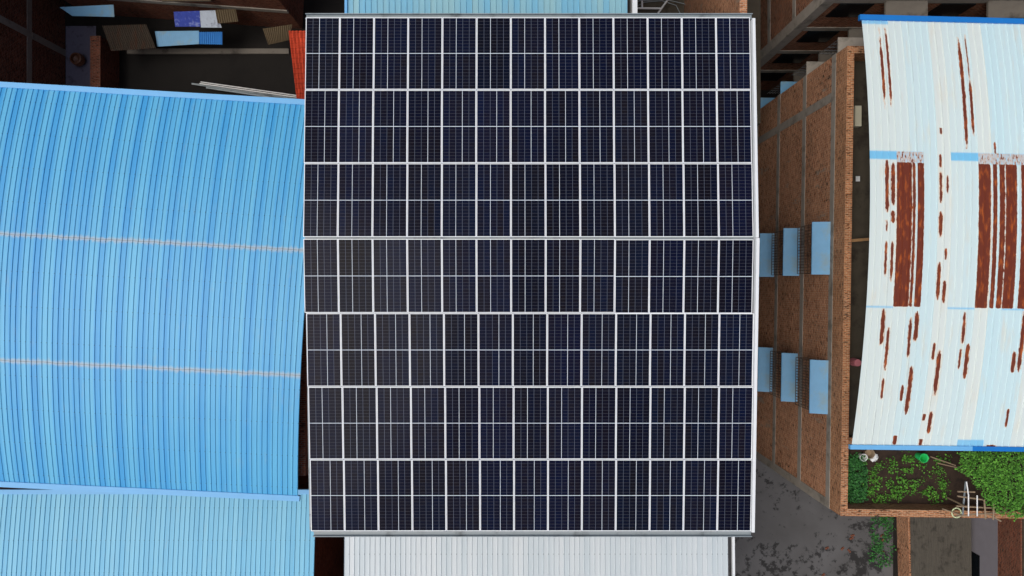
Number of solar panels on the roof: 91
